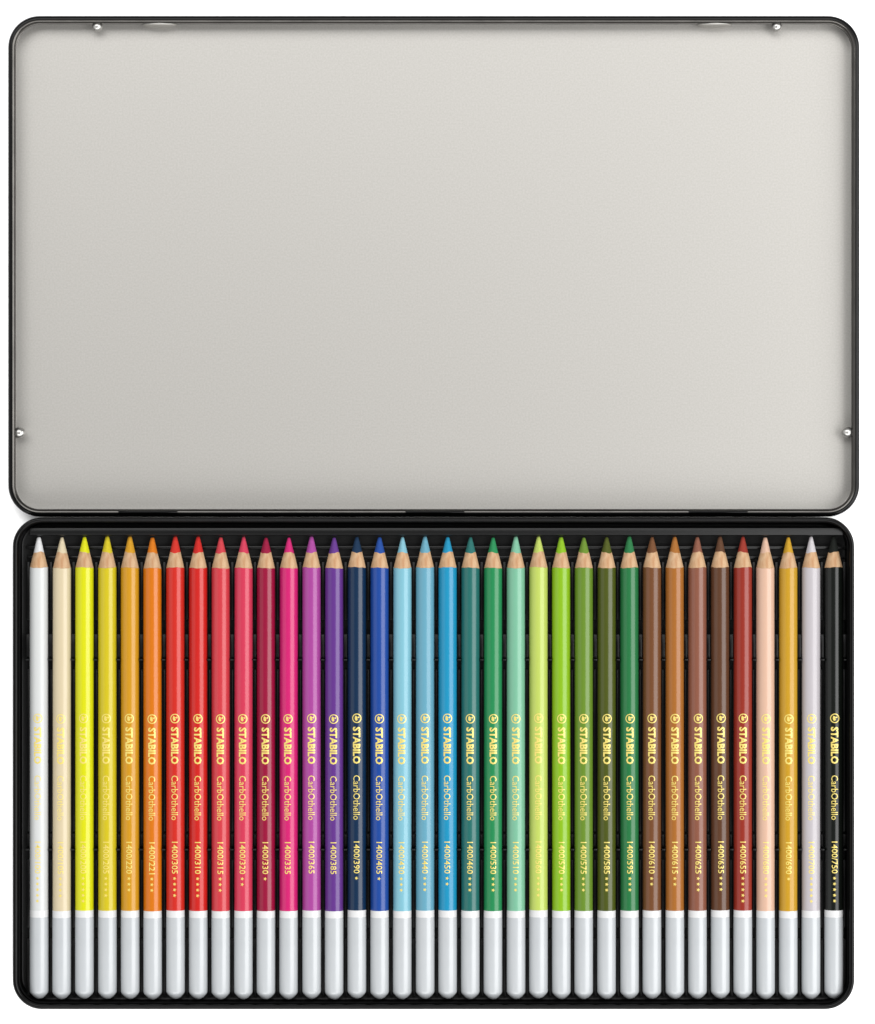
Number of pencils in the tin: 36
